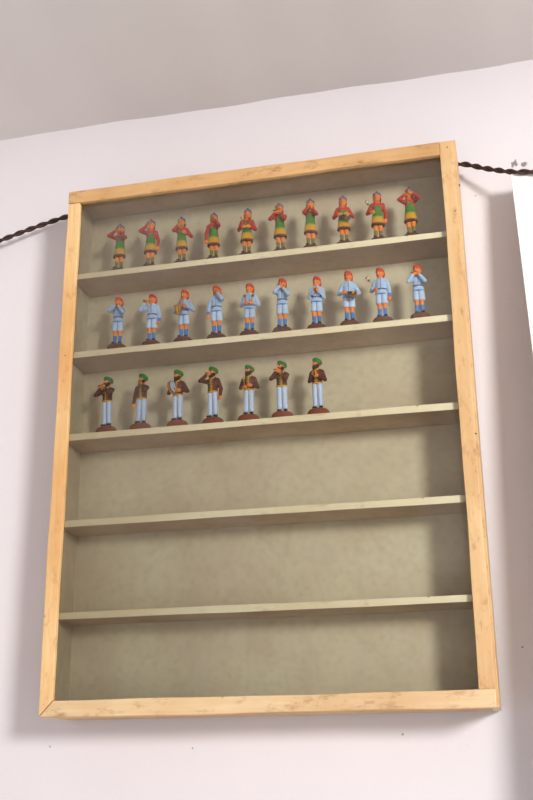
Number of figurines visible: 27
